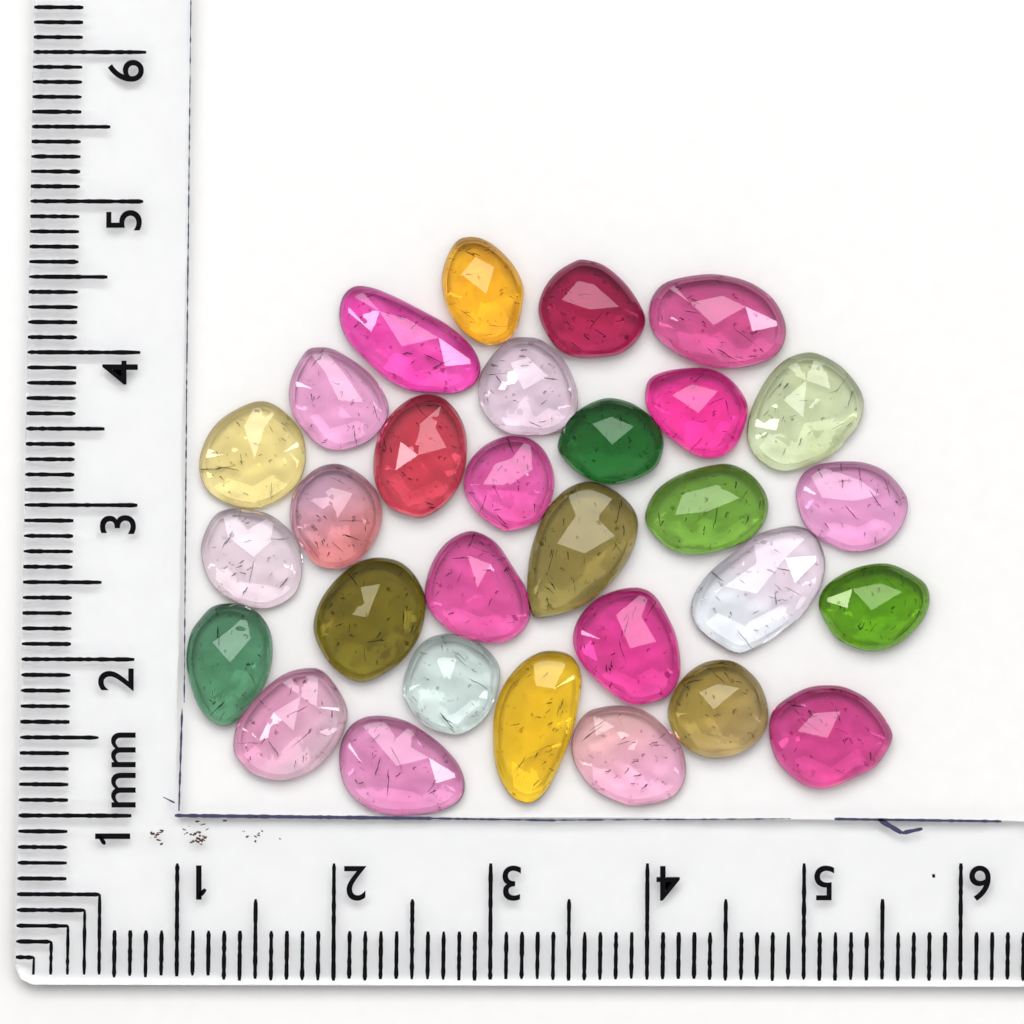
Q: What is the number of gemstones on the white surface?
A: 30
